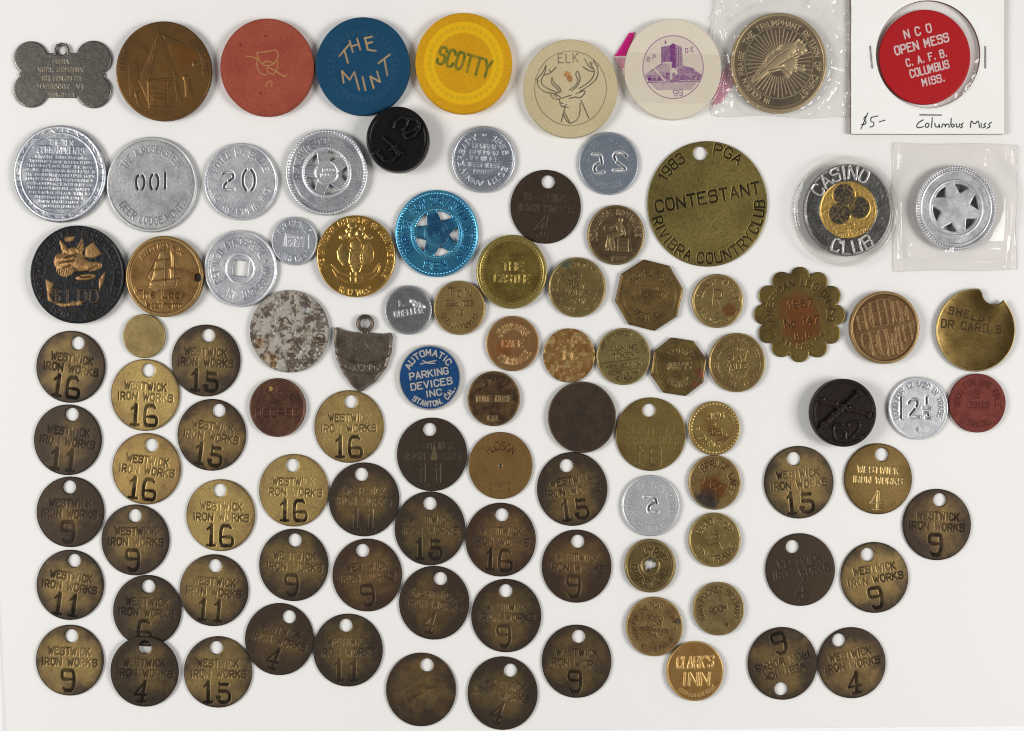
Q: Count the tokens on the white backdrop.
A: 48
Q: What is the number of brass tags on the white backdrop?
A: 42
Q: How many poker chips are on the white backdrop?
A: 6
